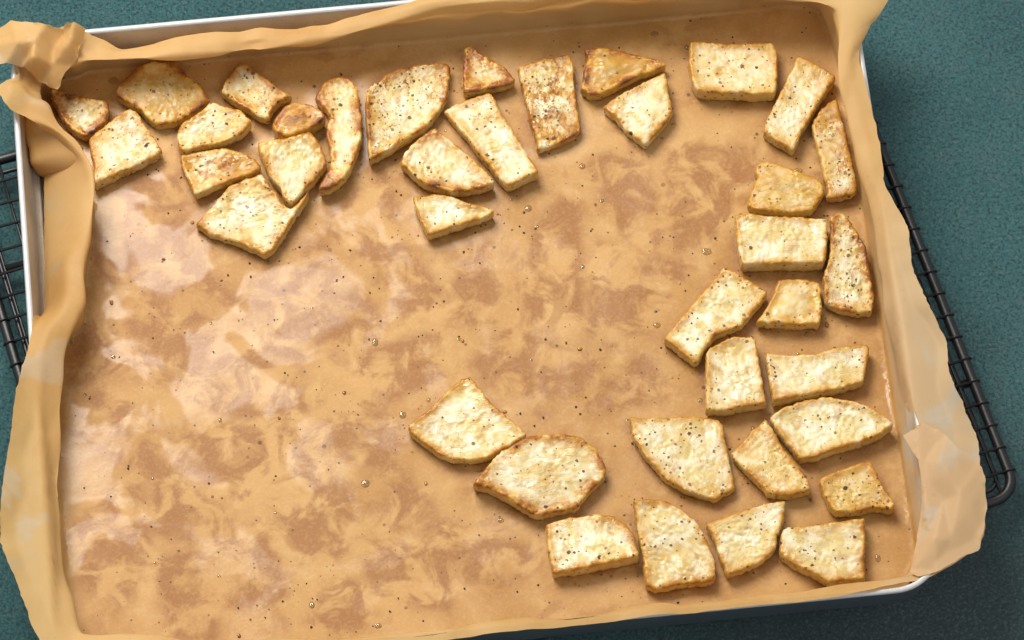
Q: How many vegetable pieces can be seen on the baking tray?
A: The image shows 38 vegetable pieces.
